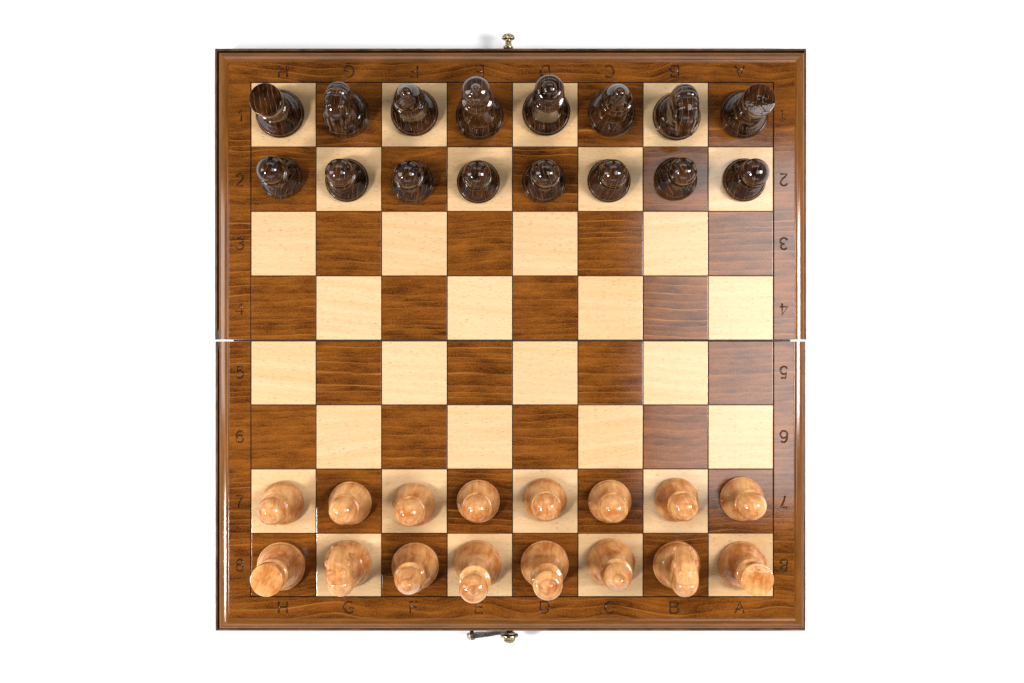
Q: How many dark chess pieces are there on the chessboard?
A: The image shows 16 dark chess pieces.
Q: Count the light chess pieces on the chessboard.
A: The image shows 16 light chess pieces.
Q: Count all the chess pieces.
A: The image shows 32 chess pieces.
